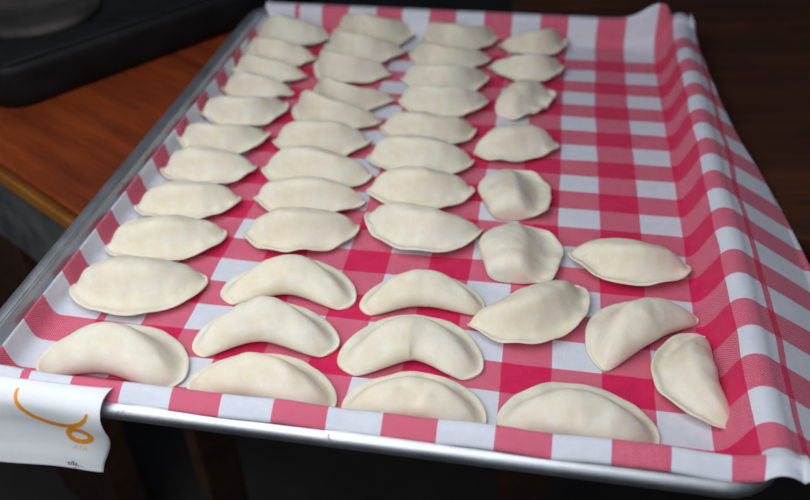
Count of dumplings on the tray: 45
